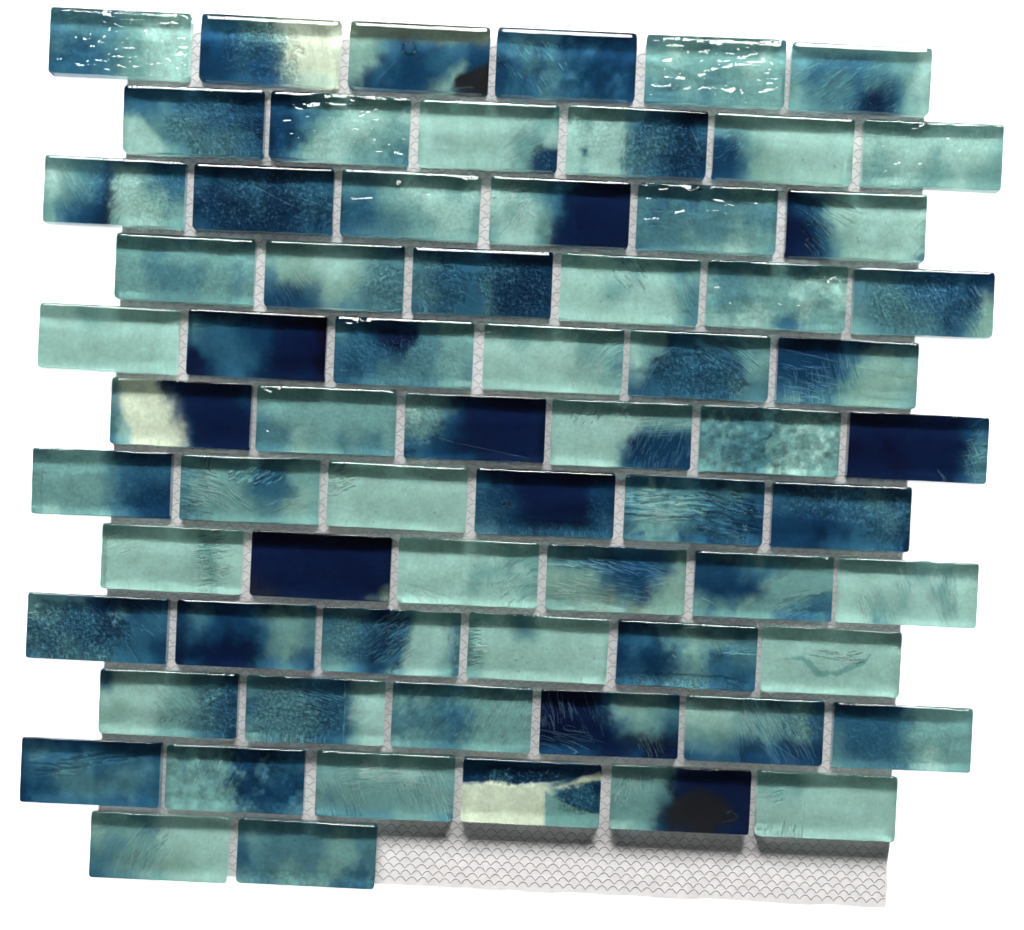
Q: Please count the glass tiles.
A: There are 68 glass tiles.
